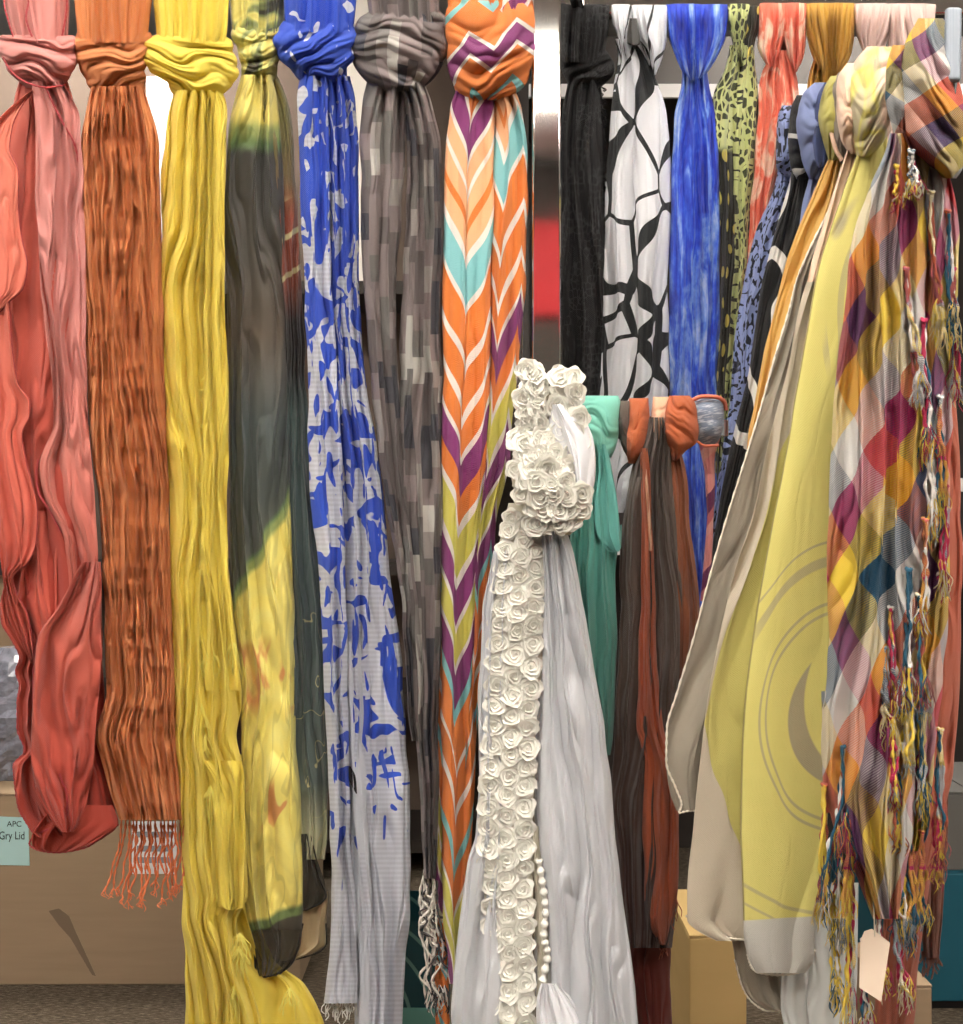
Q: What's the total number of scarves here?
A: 25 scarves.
